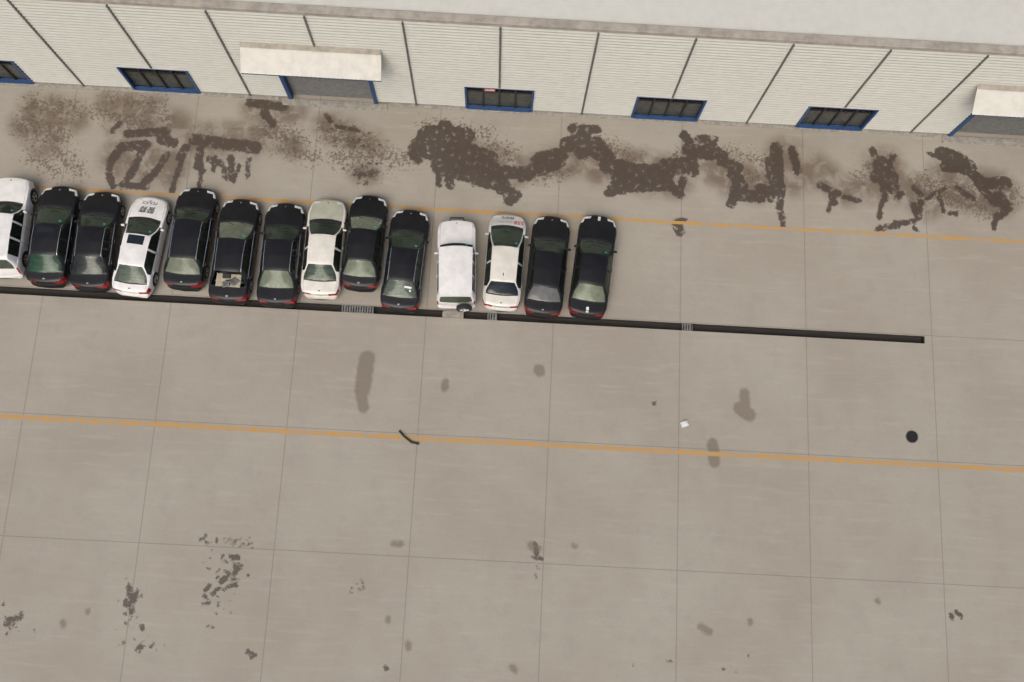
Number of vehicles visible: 14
